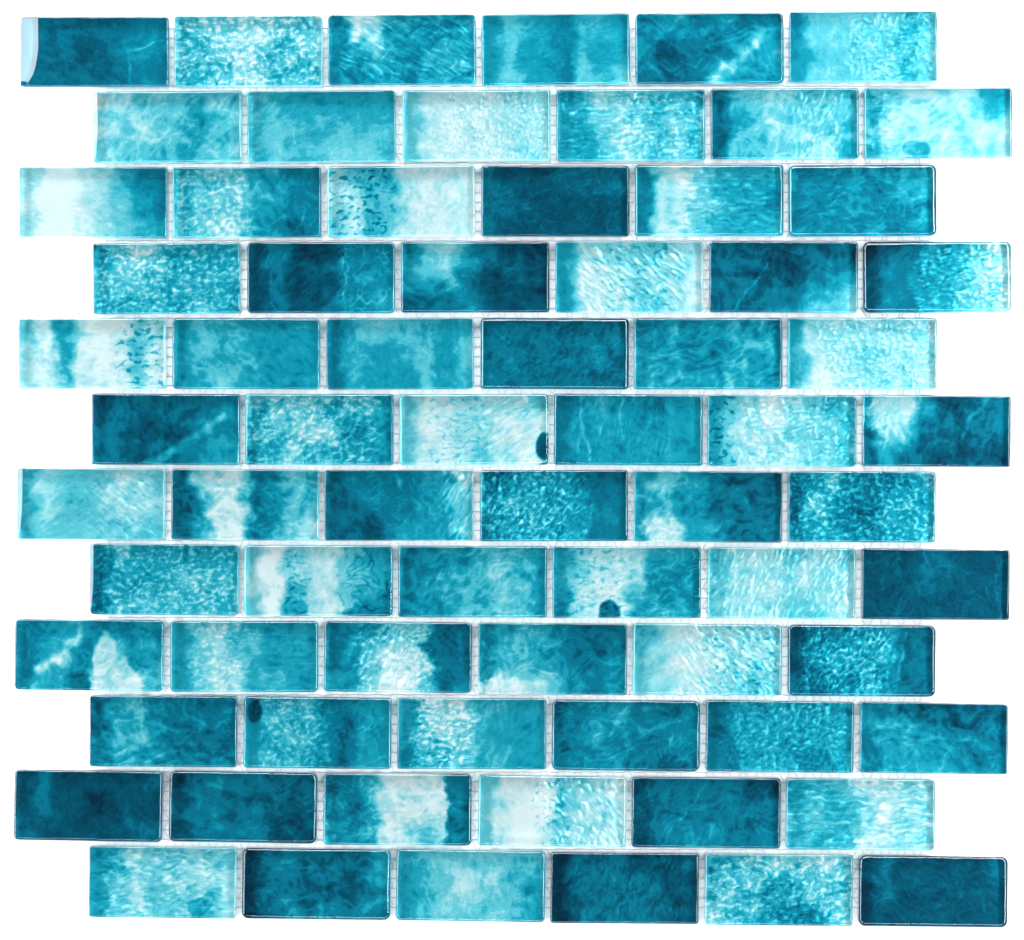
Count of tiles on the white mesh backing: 72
